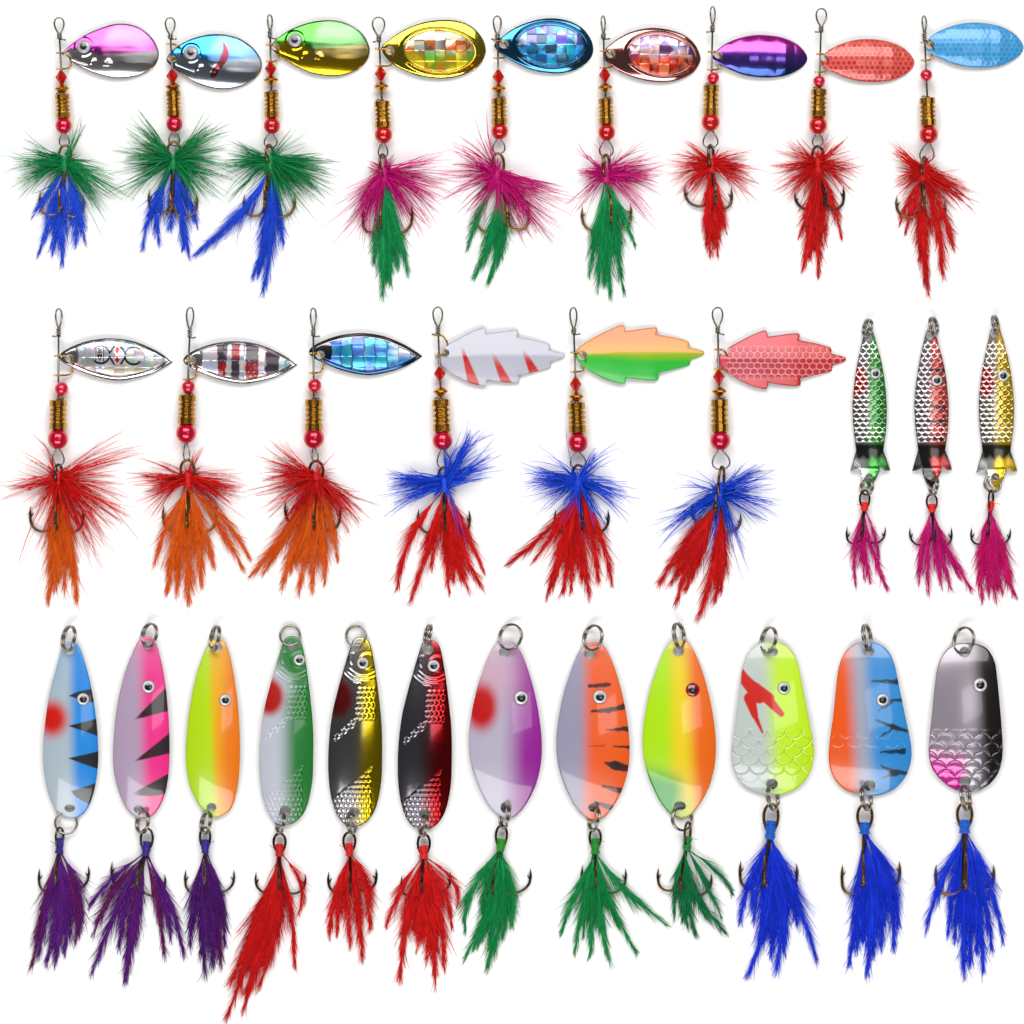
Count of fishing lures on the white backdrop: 30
